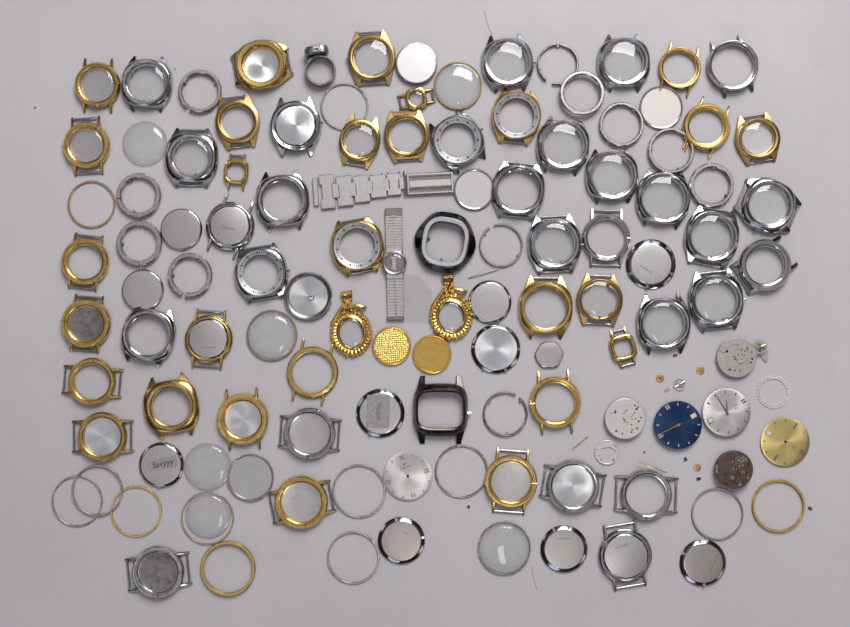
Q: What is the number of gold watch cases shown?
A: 28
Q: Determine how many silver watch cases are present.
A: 27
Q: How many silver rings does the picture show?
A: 18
